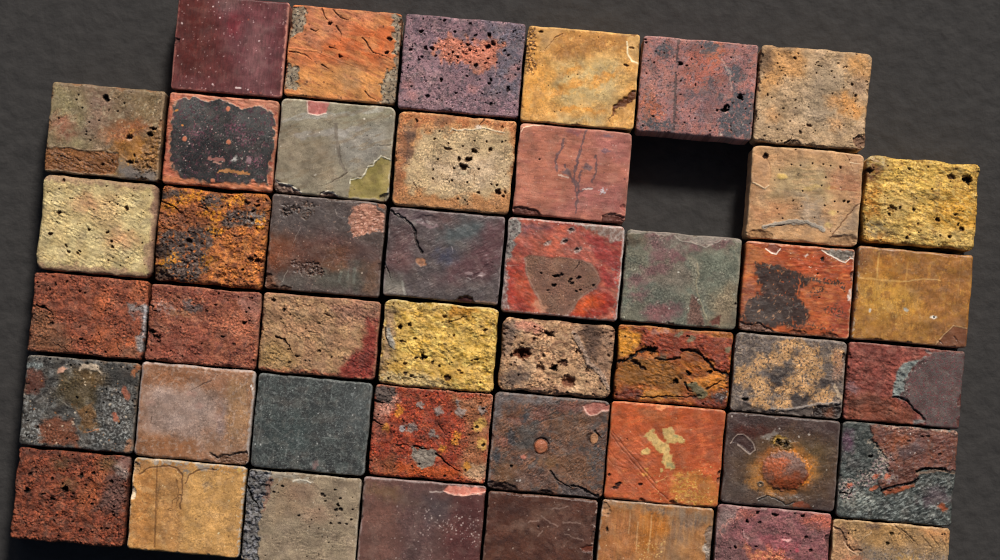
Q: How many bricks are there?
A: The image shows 45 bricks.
